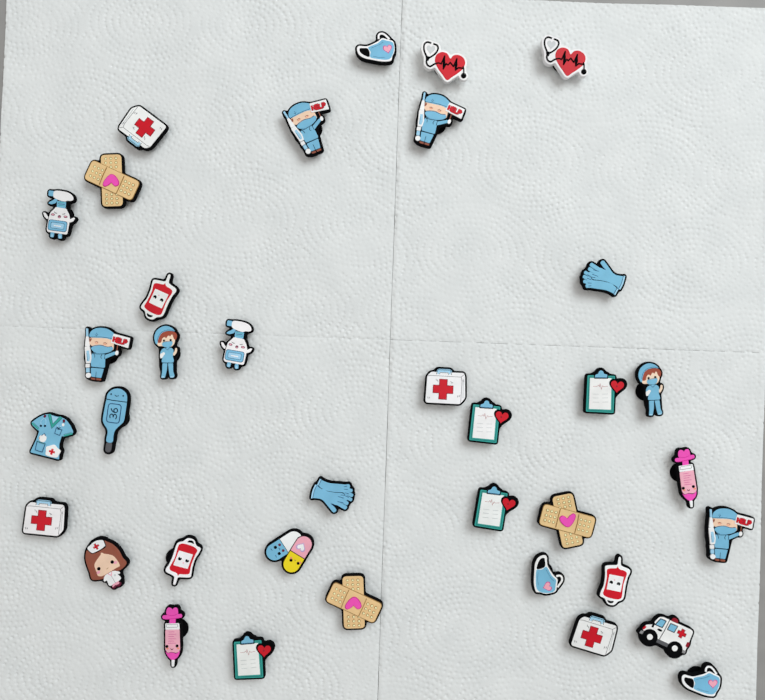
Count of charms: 36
